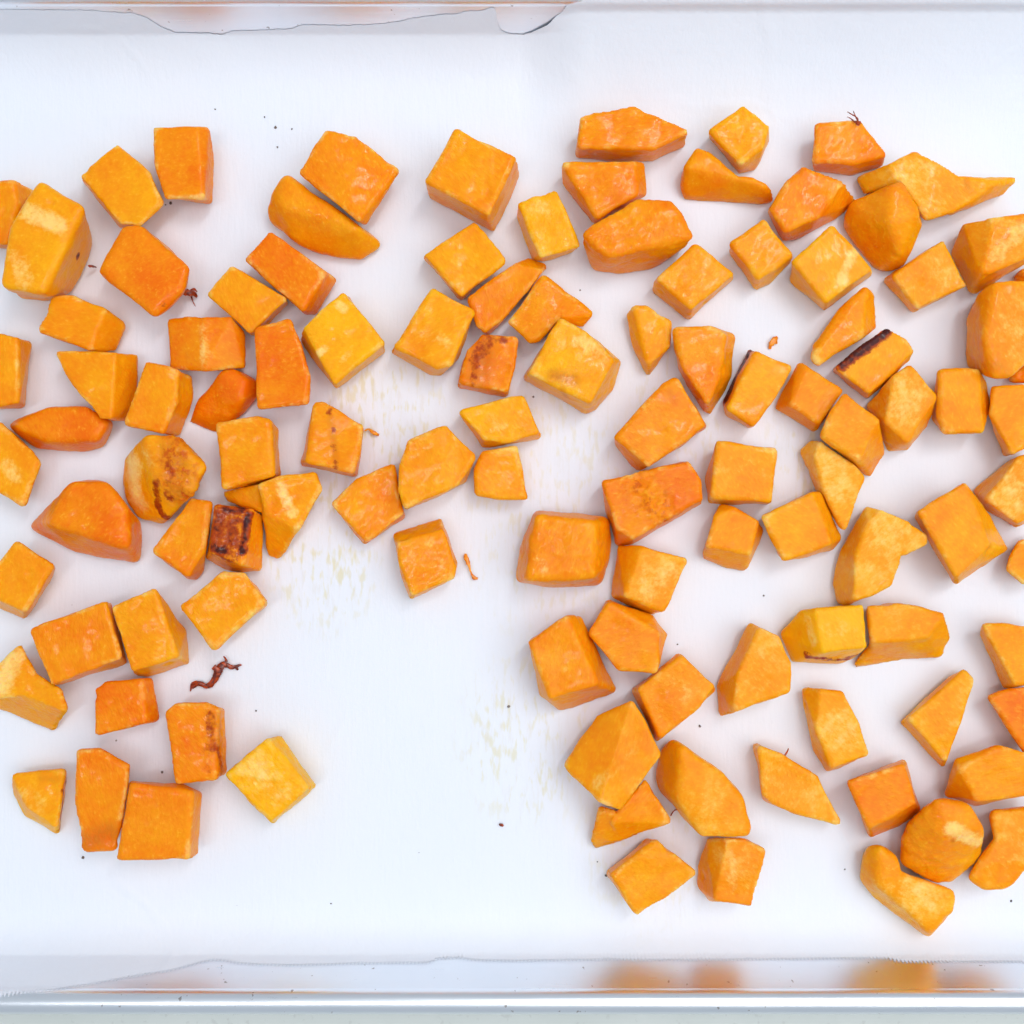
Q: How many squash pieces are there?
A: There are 110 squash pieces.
